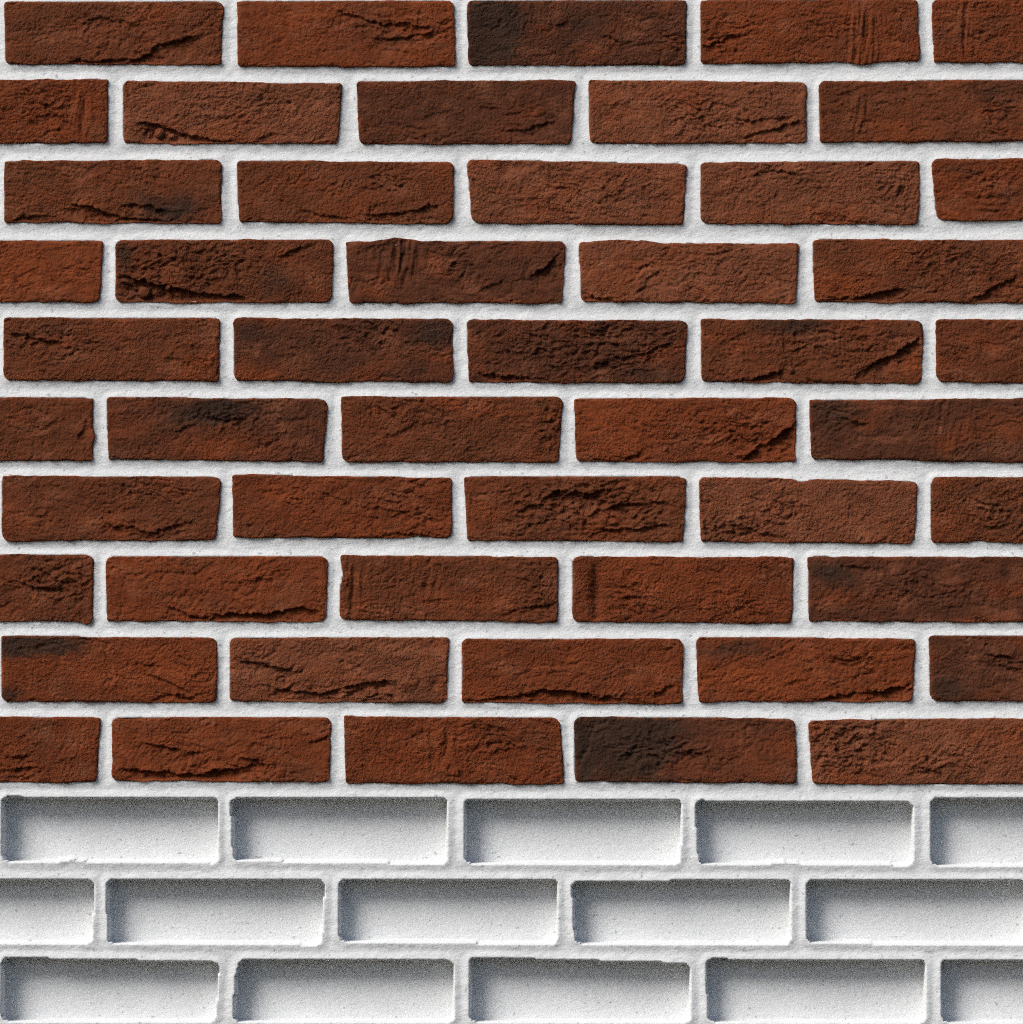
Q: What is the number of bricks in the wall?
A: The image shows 50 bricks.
